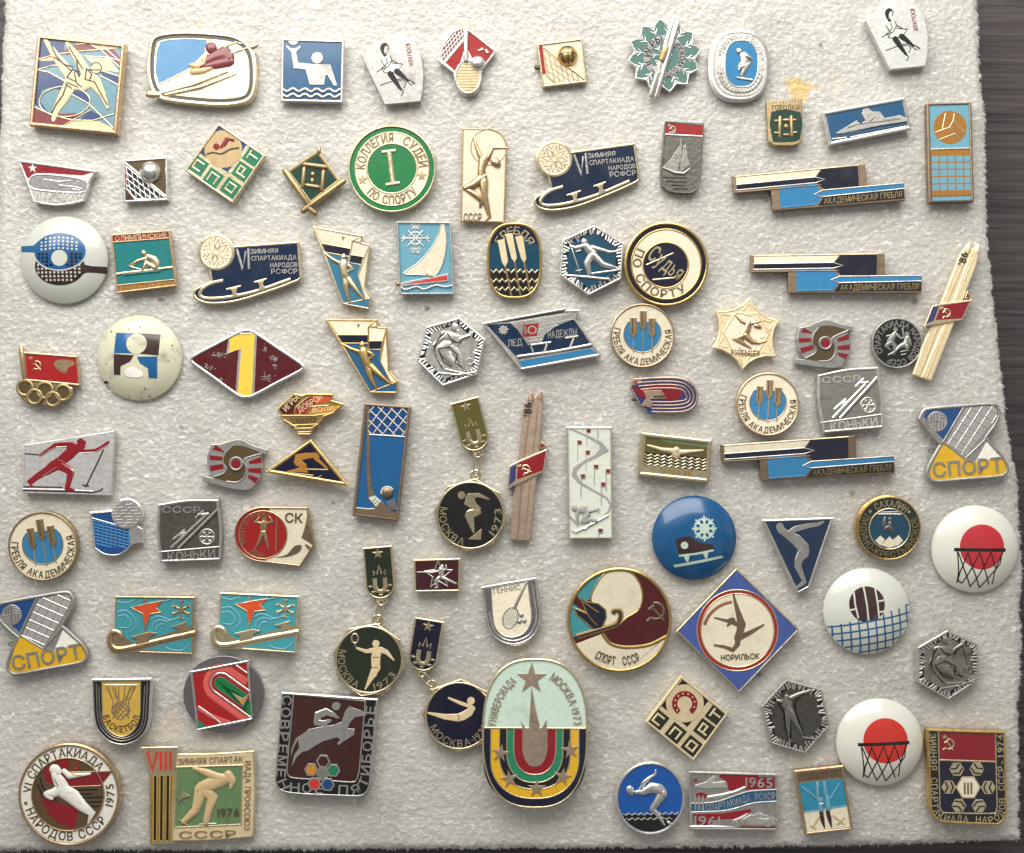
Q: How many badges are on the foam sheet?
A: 87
